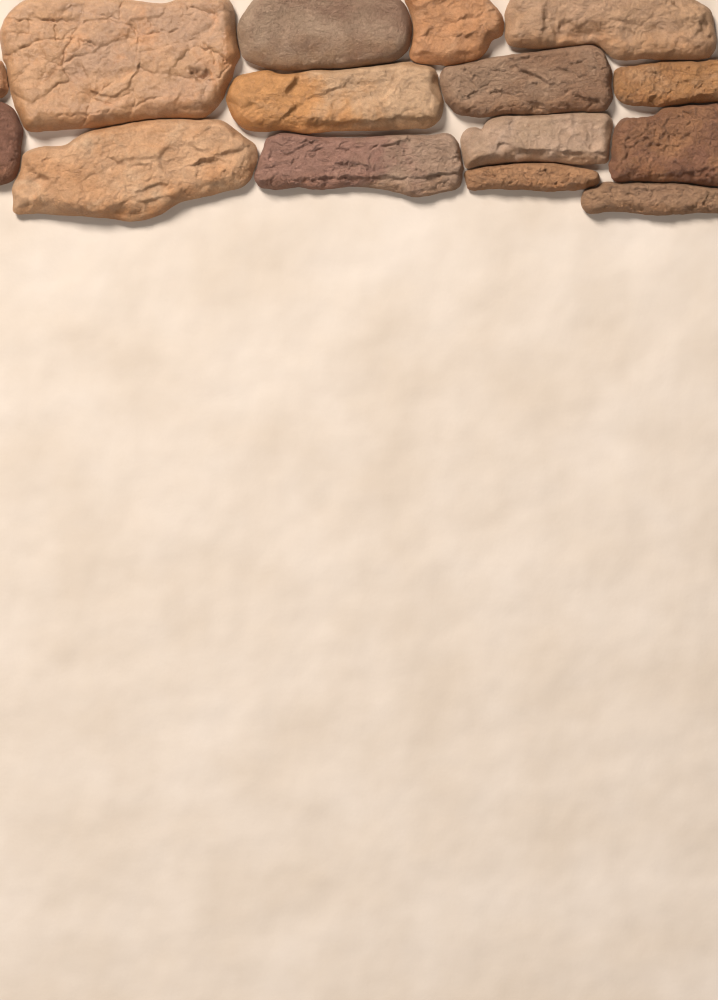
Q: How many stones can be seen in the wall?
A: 15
